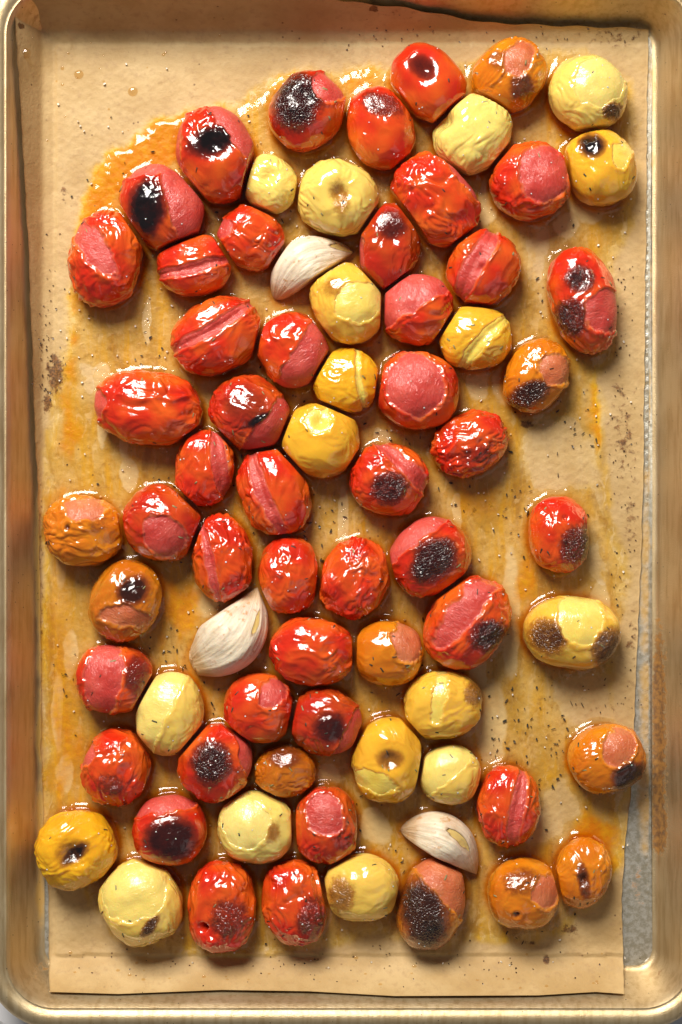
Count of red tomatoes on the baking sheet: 41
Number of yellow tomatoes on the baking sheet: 18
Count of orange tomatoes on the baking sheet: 10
